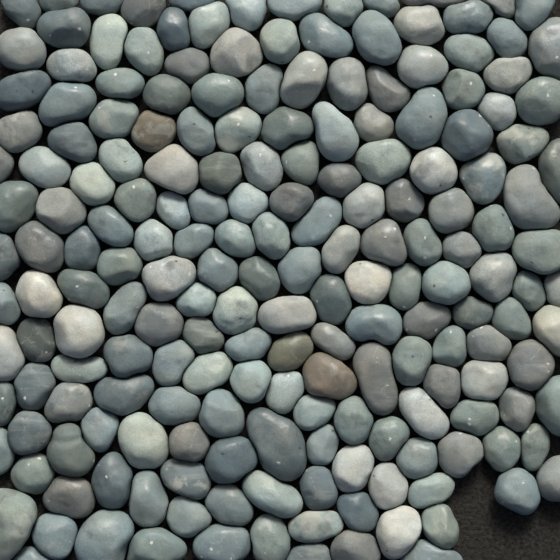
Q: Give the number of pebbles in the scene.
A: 194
